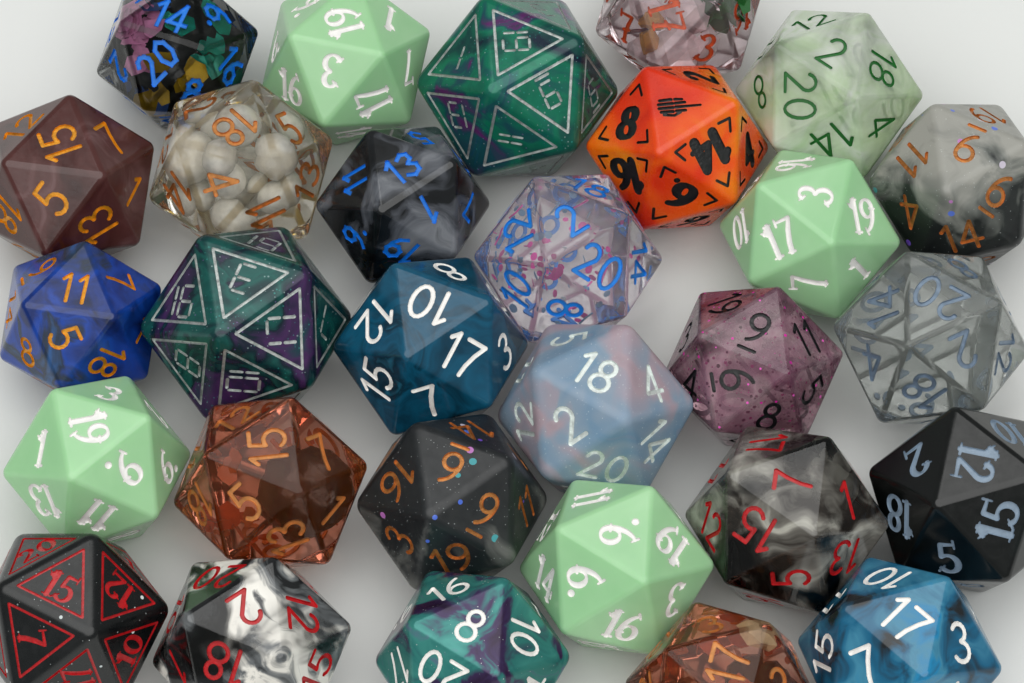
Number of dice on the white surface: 29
